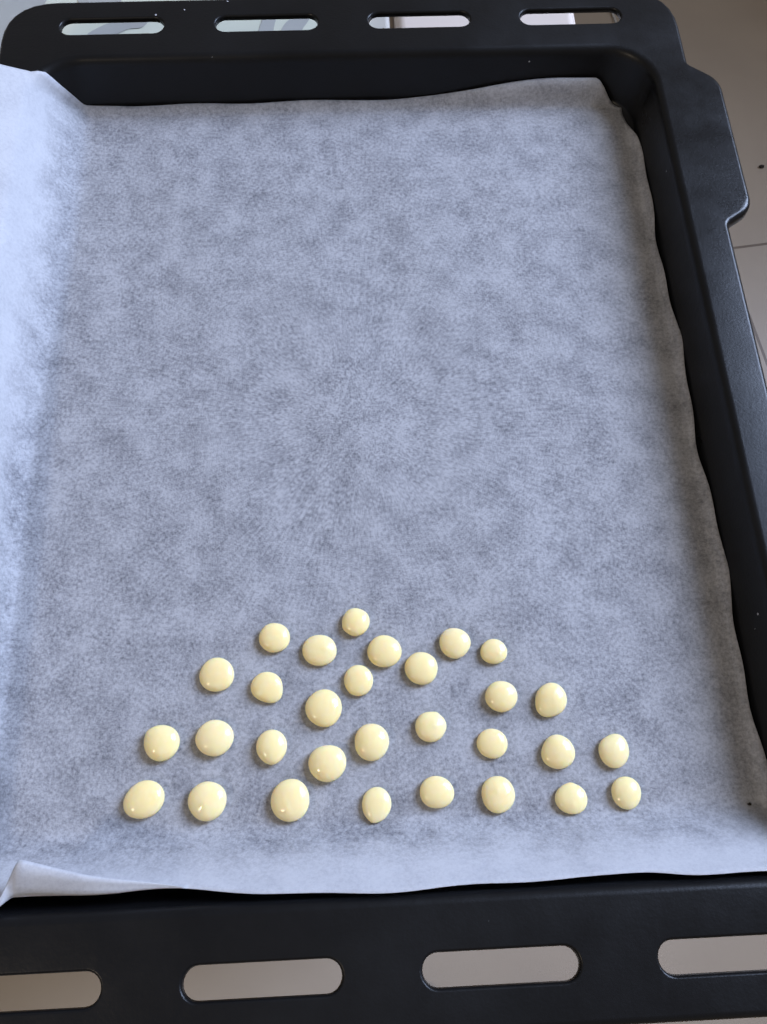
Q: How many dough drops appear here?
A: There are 30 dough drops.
